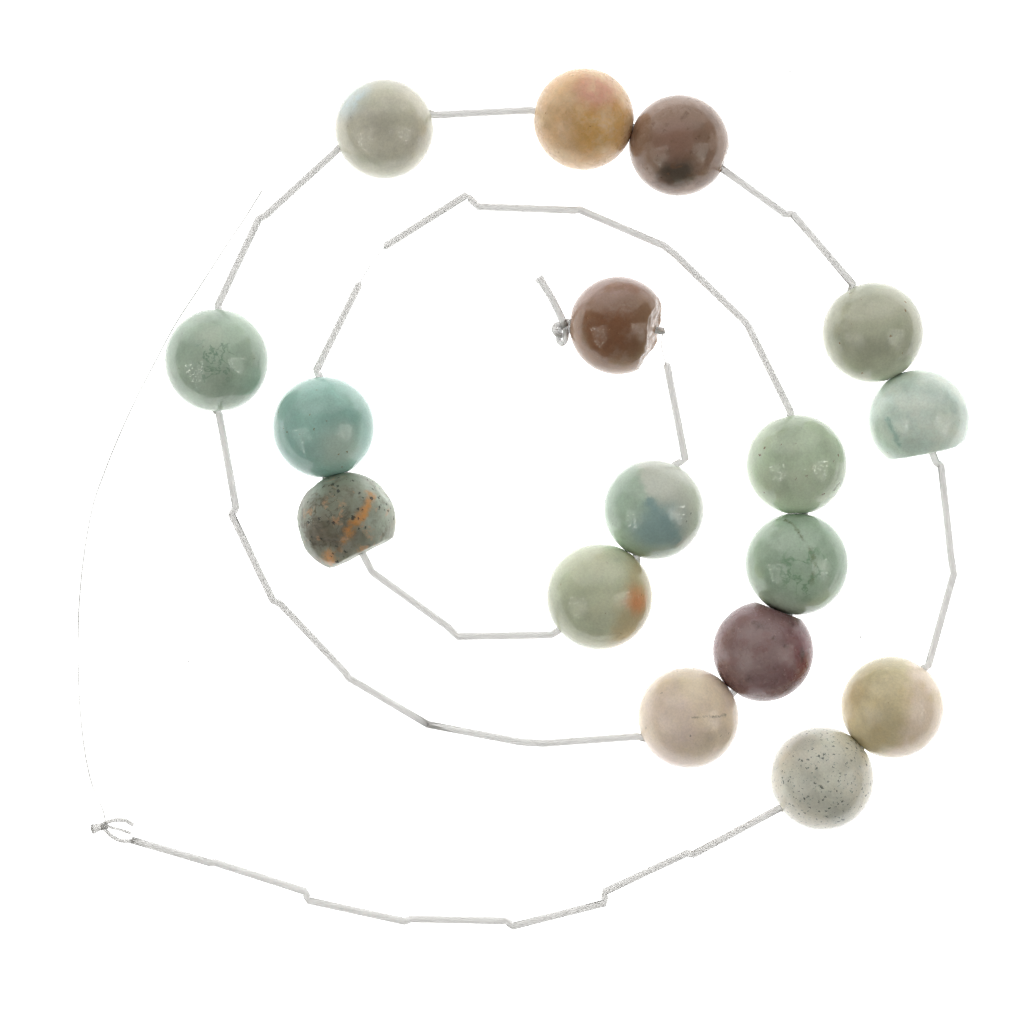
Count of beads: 17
